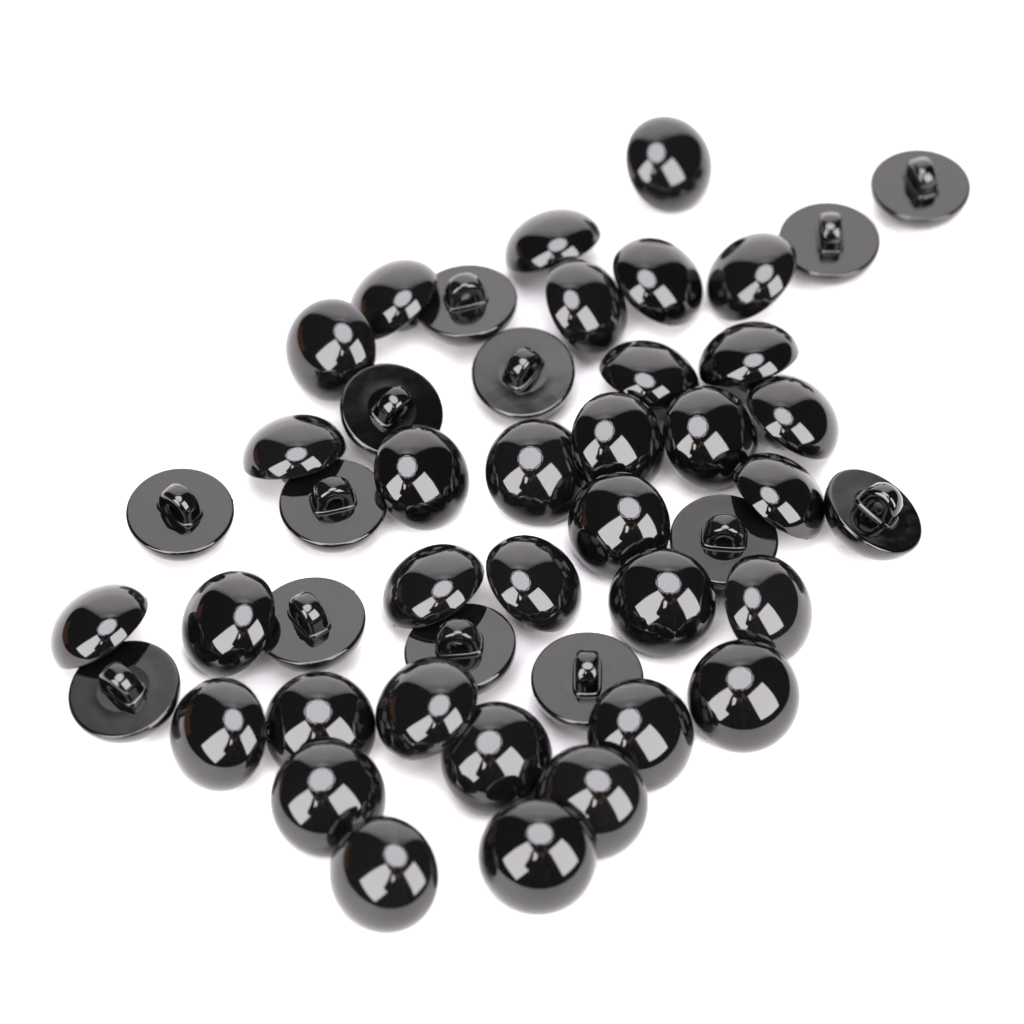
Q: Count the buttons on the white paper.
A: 46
